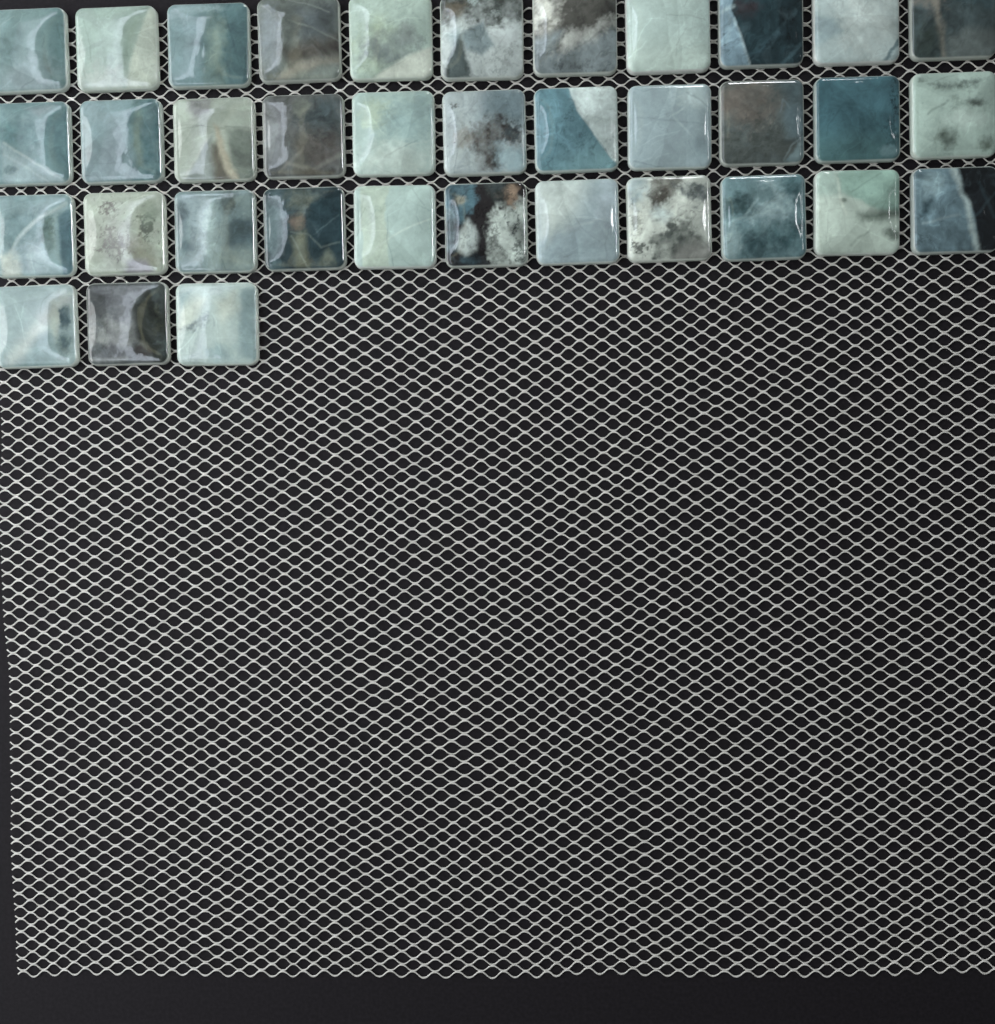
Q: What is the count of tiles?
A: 36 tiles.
